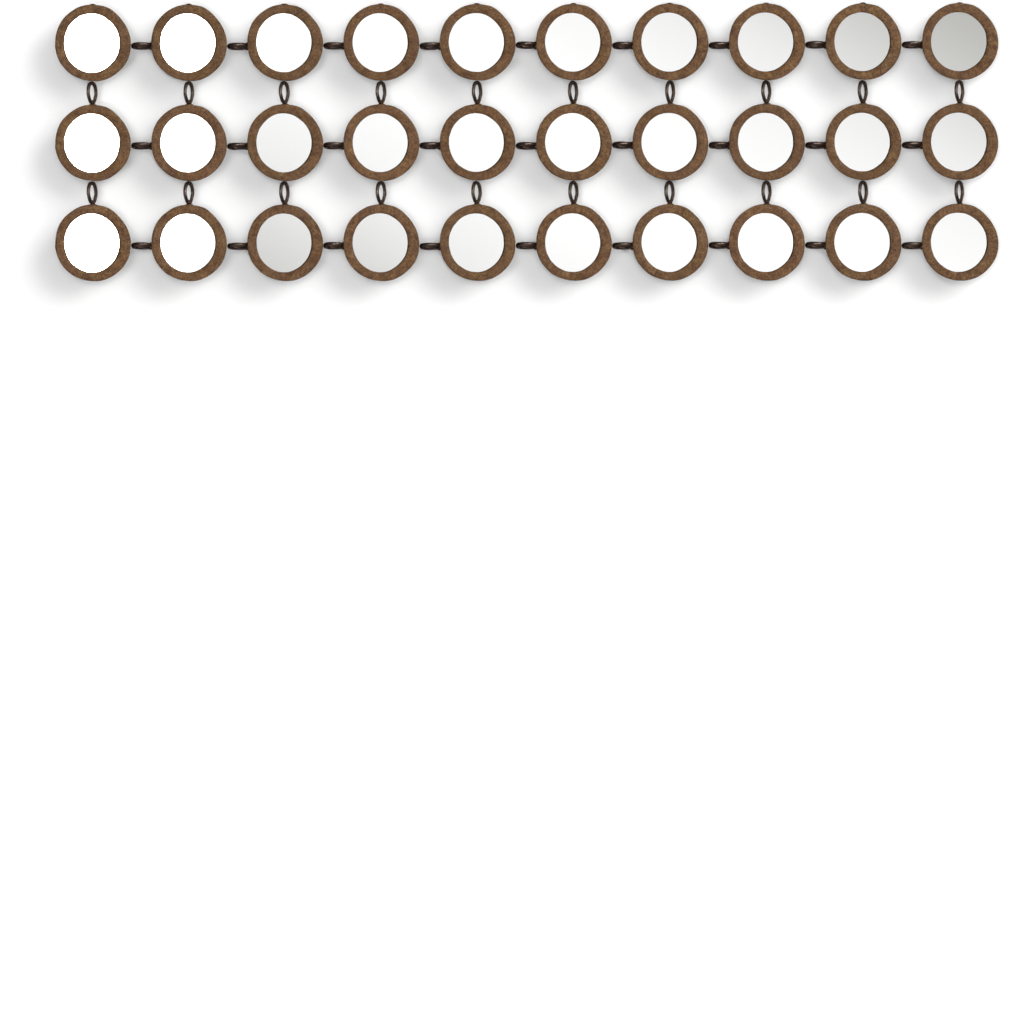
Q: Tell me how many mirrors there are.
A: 30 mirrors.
